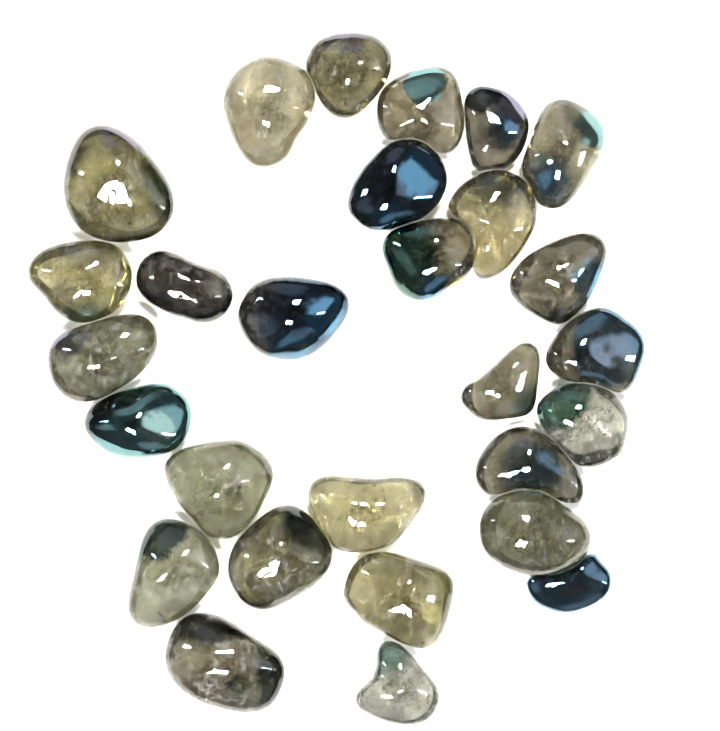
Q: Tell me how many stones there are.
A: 28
